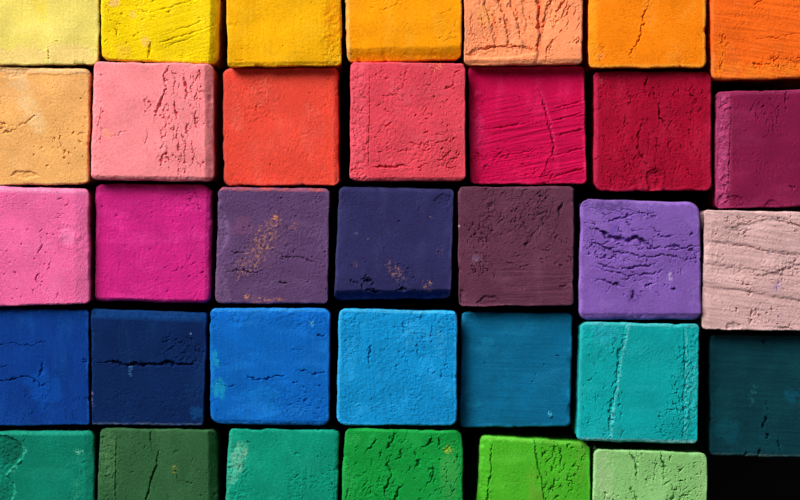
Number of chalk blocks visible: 34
